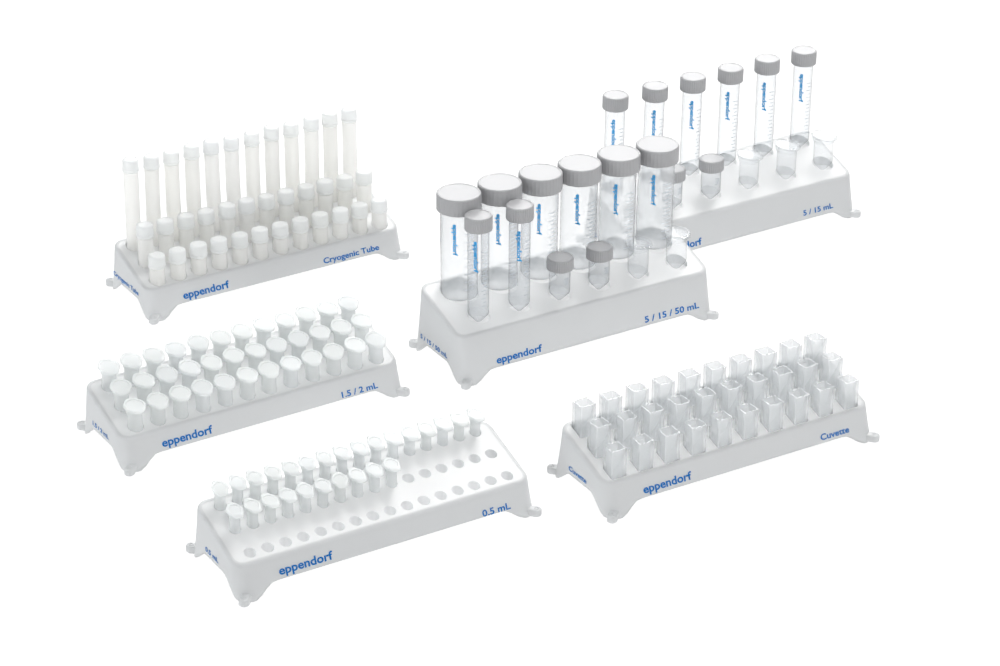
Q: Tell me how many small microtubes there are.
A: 26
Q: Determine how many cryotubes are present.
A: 36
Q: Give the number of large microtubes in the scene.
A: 36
